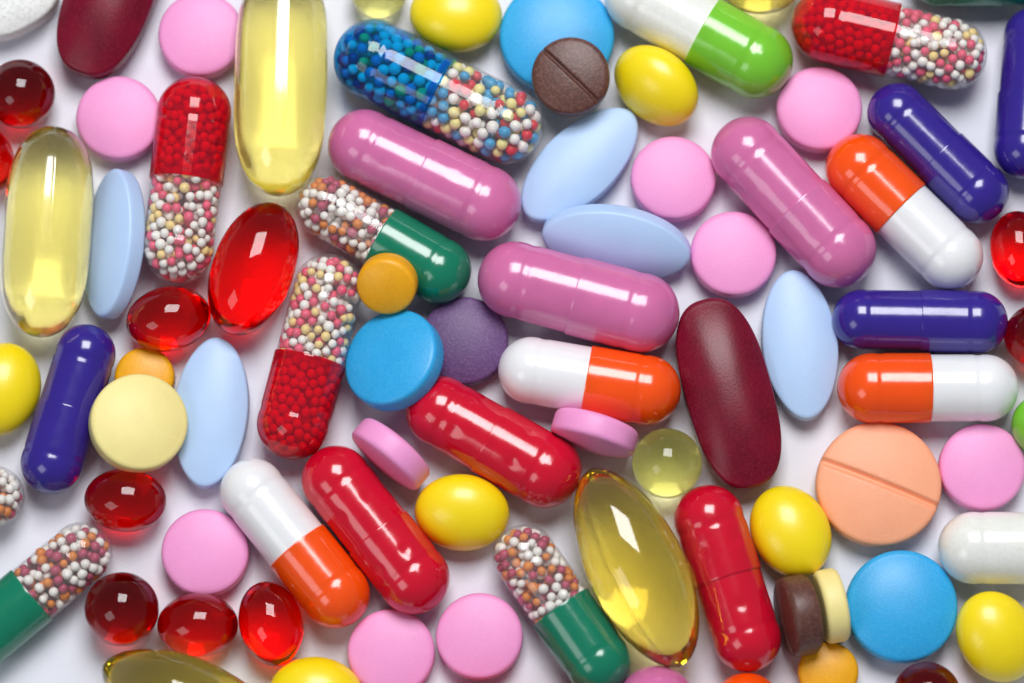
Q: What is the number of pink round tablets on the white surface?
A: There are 11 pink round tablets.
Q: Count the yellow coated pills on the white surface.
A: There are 7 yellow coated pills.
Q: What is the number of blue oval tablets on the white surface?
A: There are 5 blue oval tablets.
